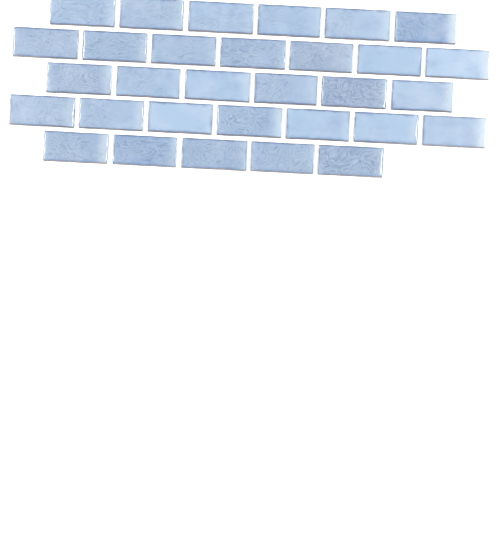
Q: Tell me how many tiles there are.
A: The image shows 31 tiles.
